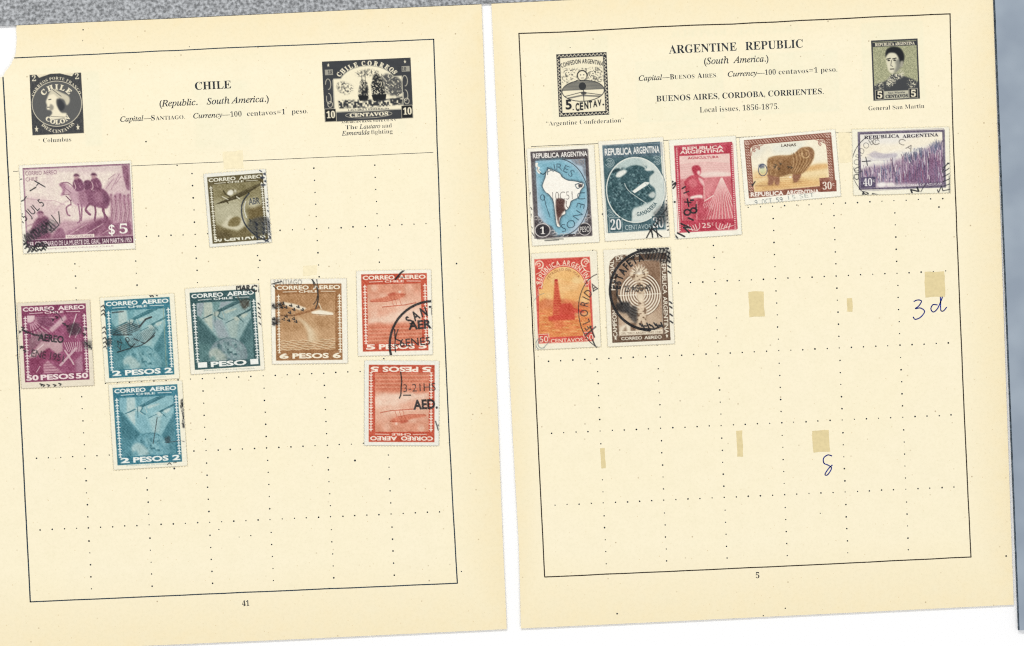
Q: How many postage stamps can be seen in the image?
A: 16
